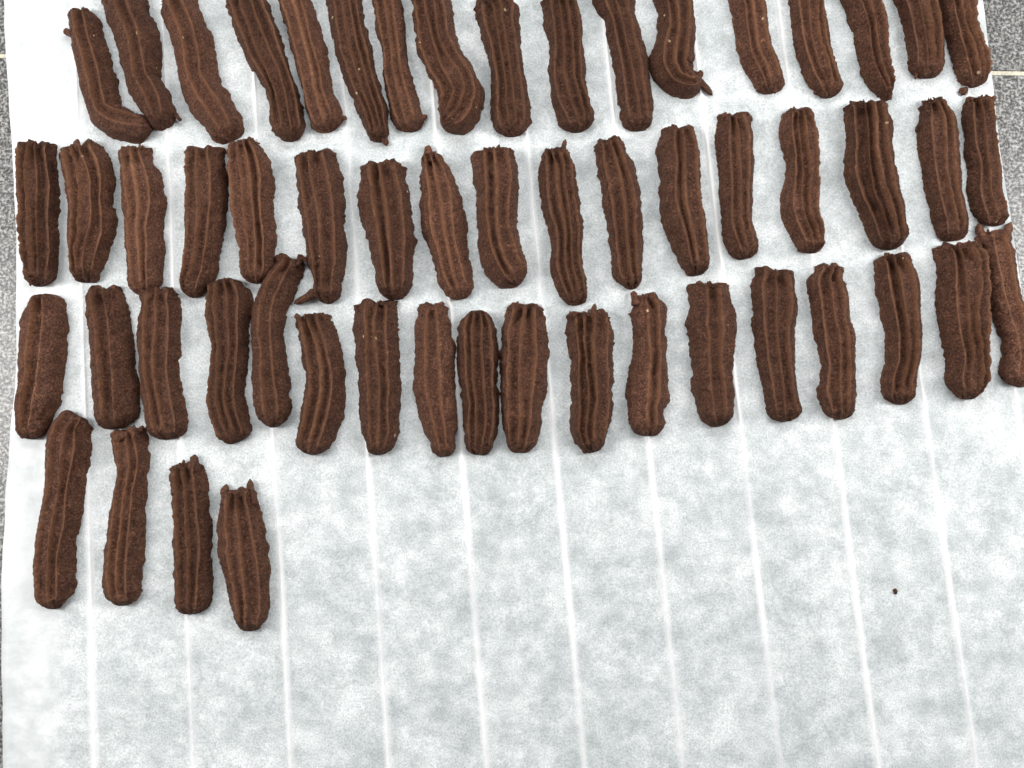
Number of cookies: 56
